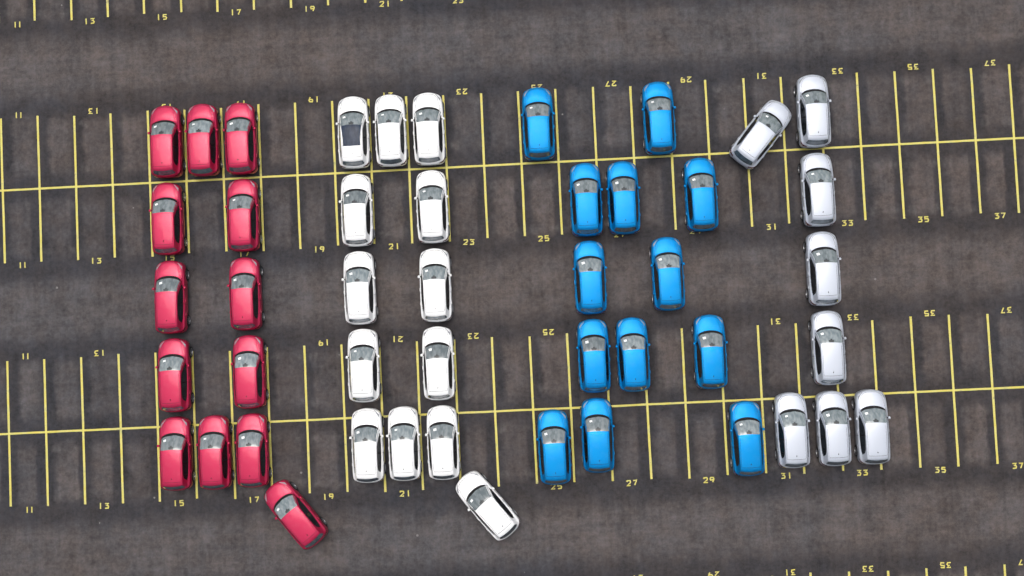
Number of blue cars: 13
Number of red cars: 13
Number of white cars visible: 13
